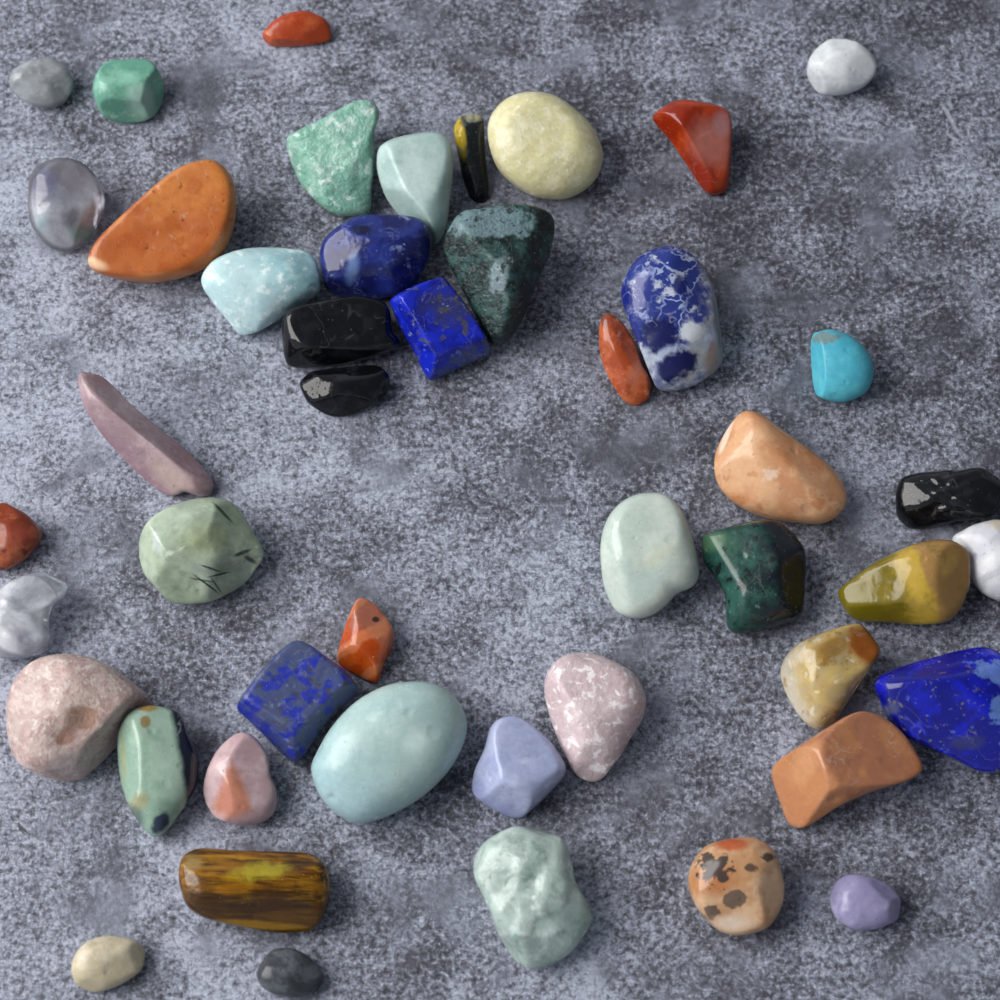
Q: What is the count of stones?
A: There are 47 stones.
